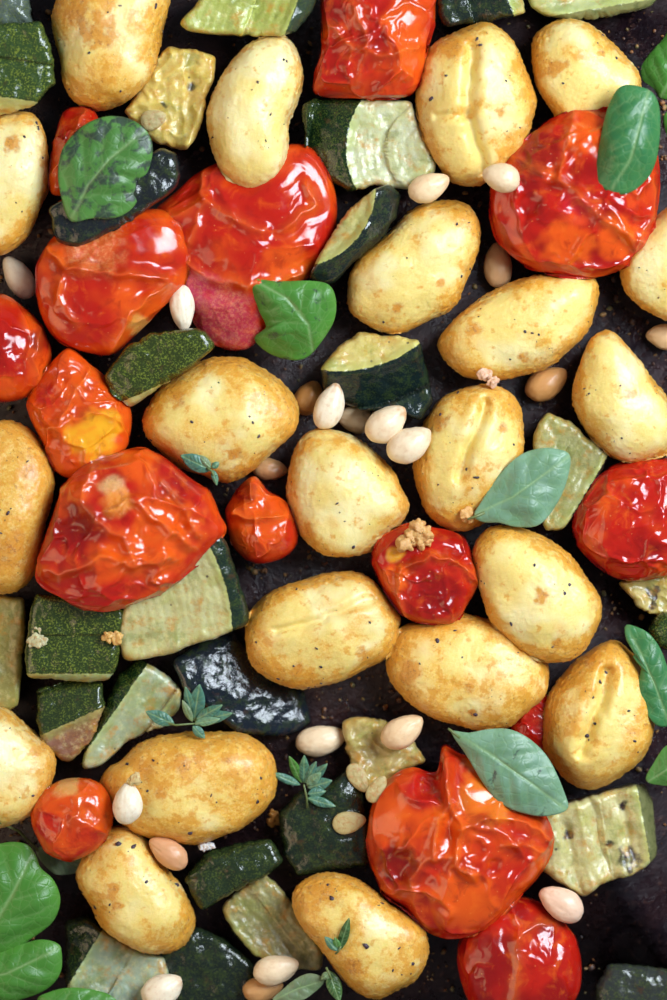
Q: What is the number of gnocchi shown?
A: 21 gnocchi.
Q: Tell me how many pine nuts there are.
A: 21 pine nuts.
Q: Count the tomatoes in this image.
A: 15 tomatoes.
